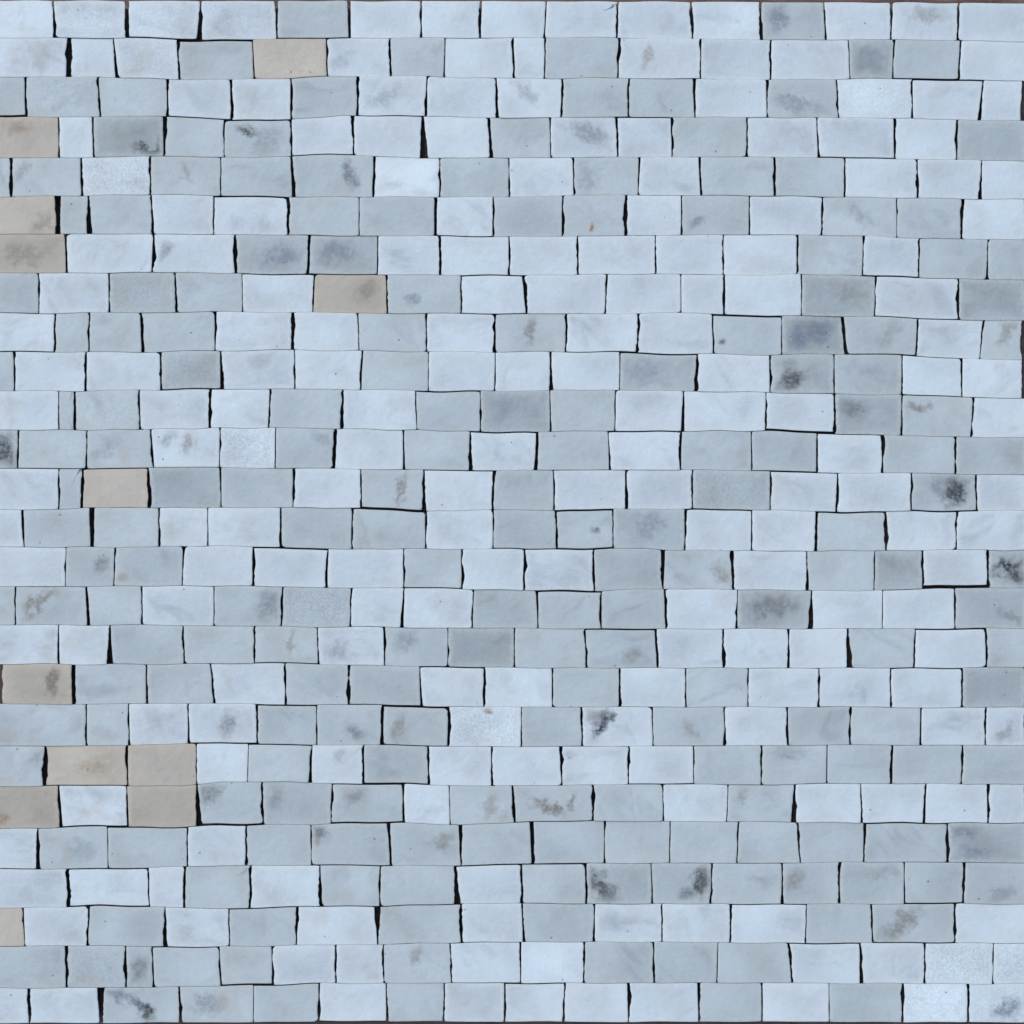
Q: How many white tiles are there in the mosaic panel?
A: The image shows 199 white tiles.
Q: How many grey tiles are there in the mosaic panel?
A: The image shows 200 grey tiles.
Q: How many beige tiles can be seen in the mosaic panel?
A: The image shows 12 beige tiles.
